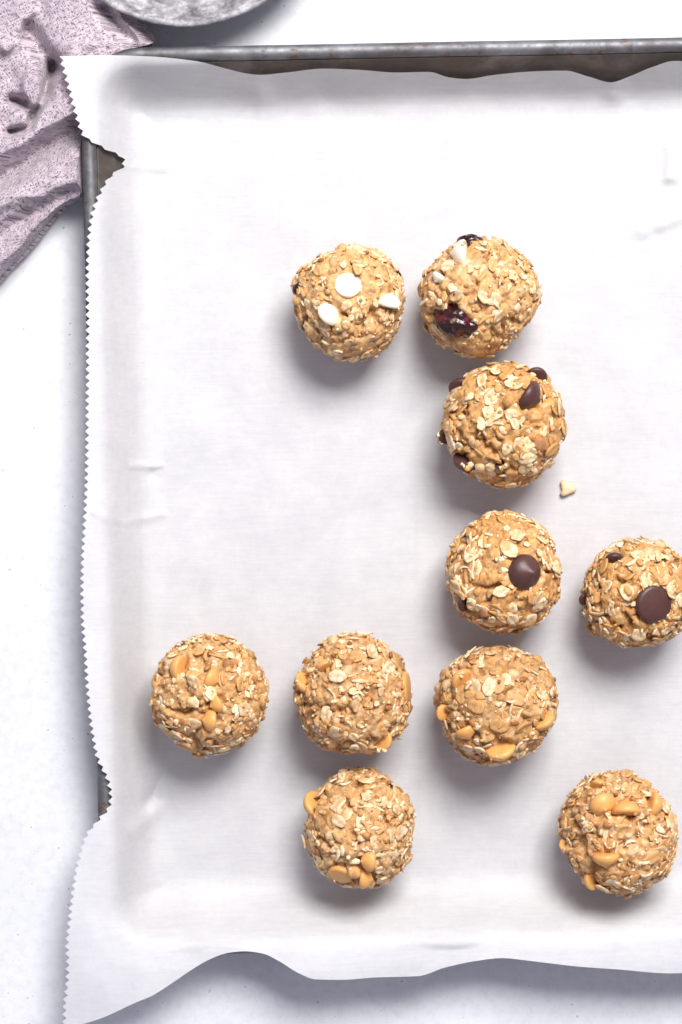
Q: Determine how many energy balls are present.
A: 10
